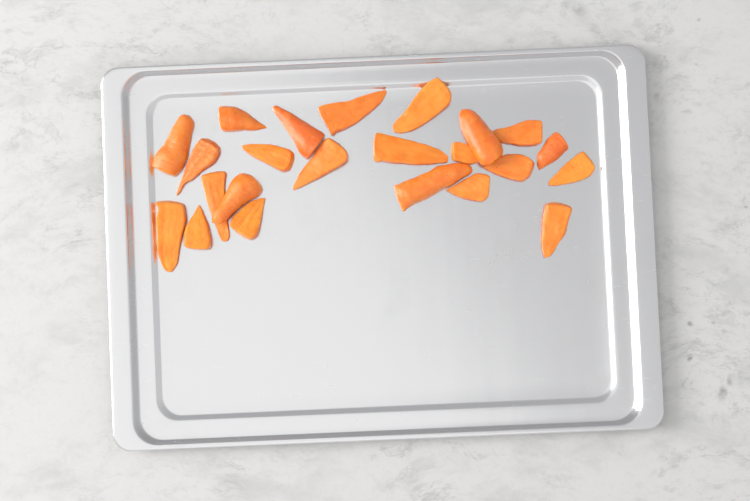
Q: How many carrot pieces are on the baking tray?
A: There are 23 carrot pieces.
